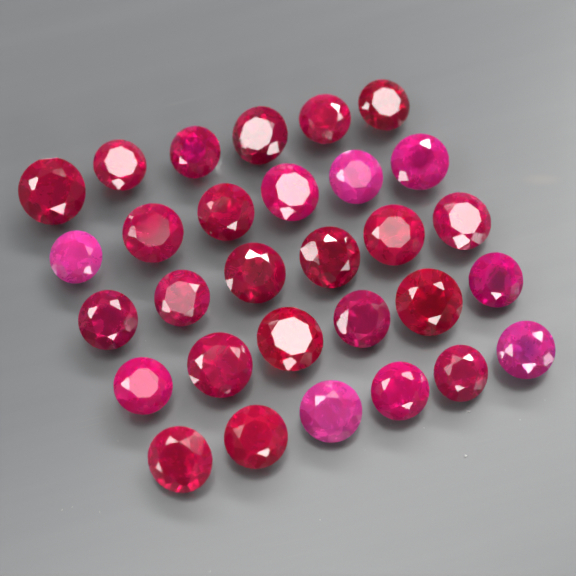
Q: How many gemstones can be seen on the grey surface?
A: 30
